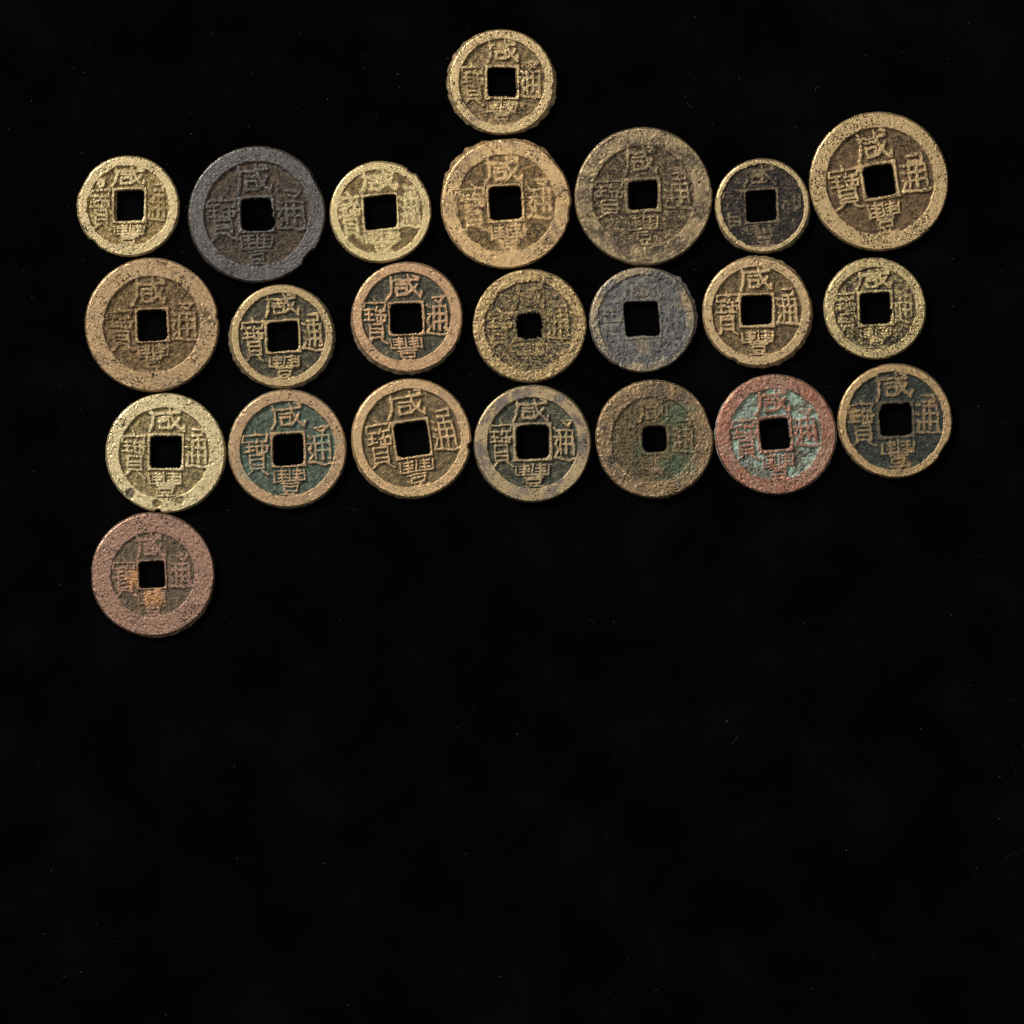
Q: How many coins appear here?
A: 23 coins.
